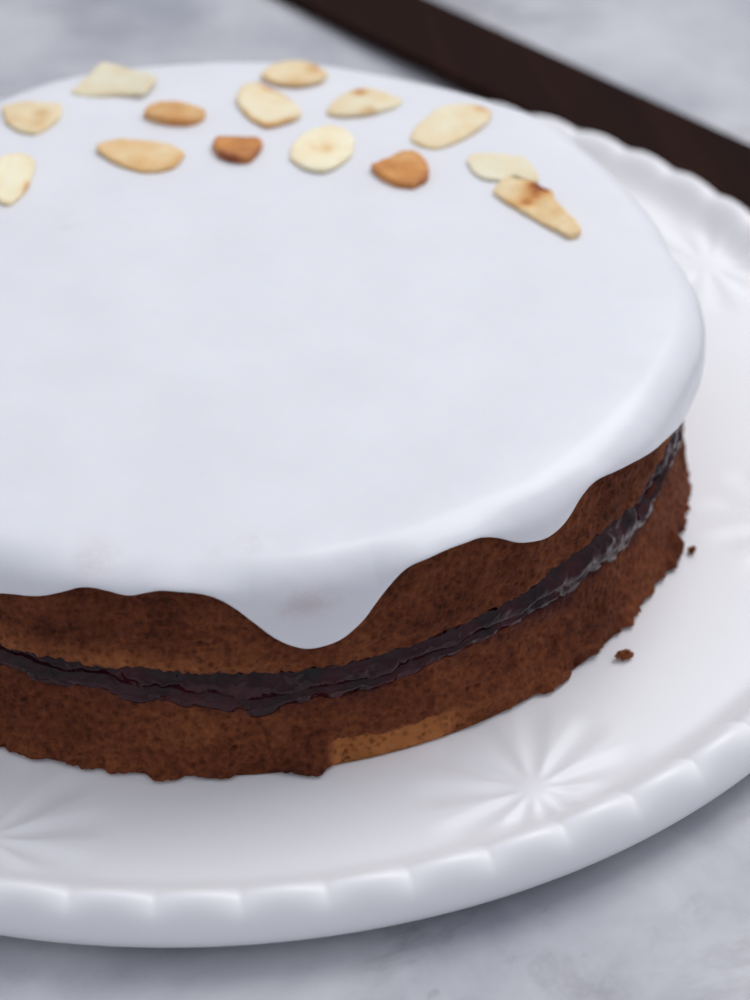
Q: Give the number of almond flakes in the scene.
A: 14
